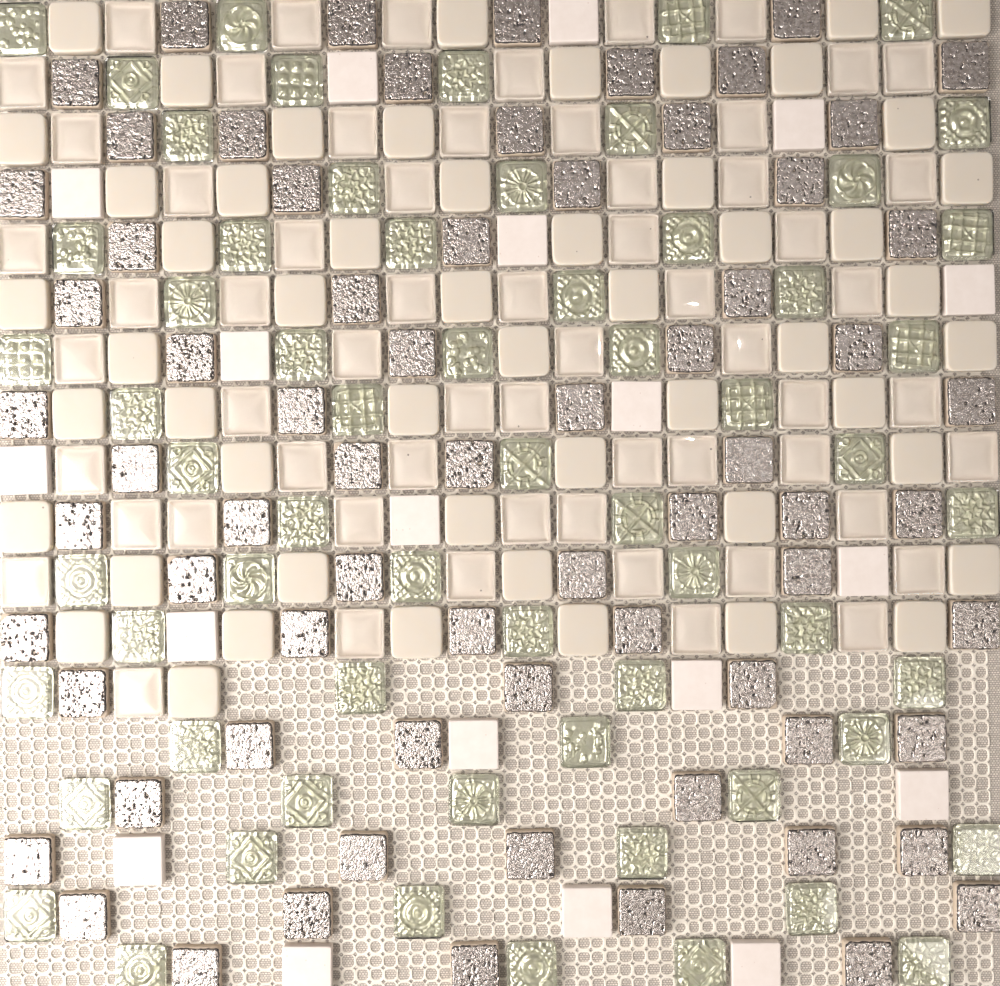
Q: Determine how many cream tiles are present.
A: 114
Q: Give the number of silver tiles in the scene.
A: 71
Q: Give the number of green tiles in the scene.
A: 63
